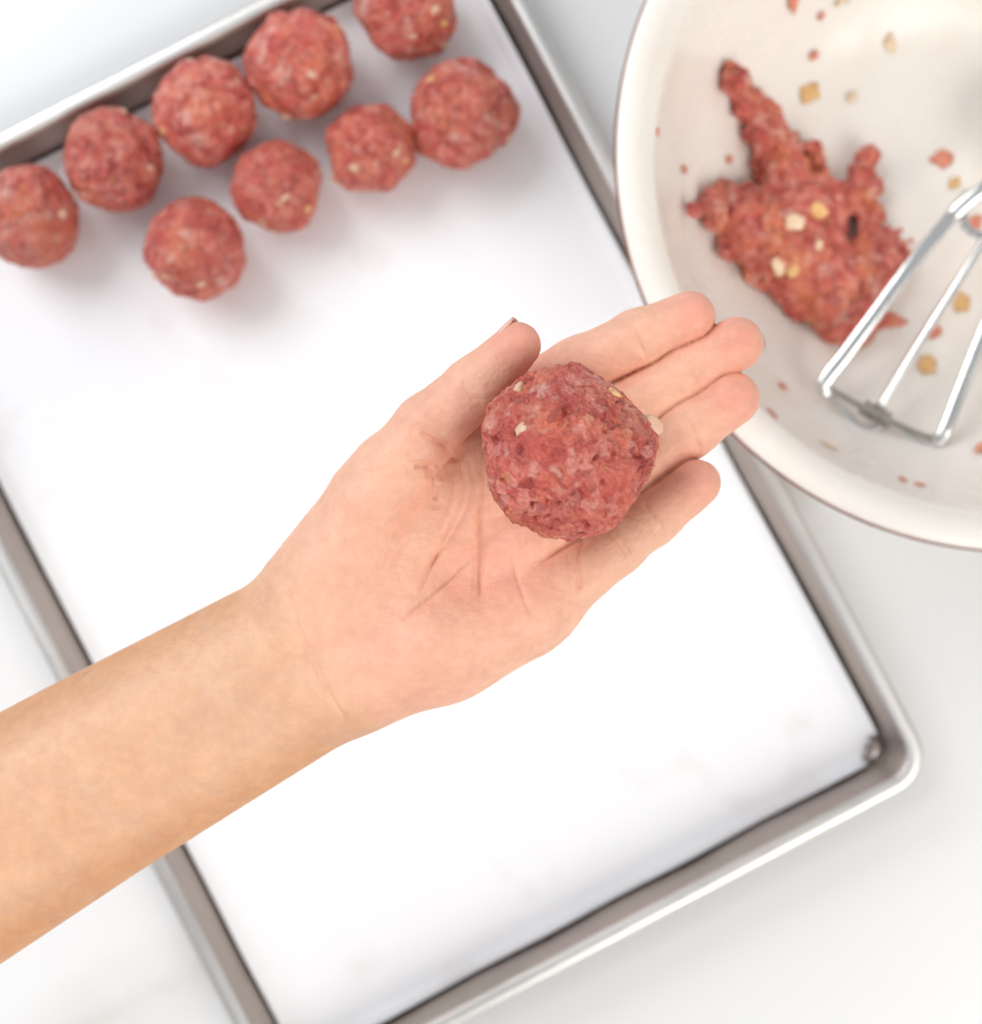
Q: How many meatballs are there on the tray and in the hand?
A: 10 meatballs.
